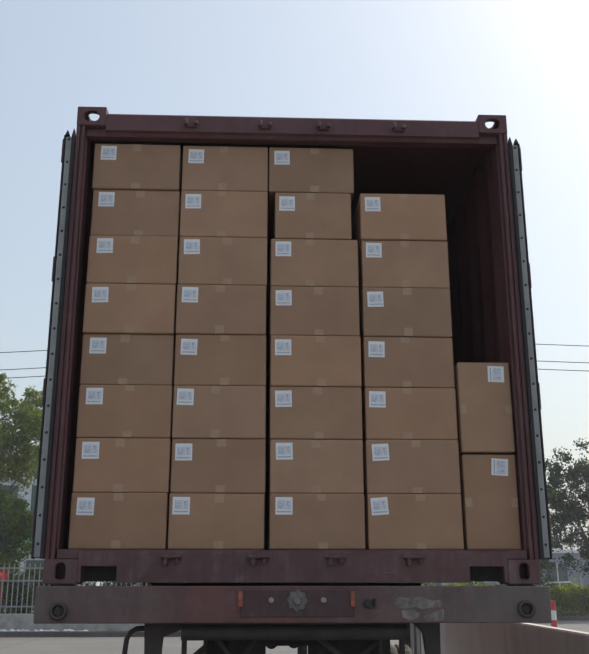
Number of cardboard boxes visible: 33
